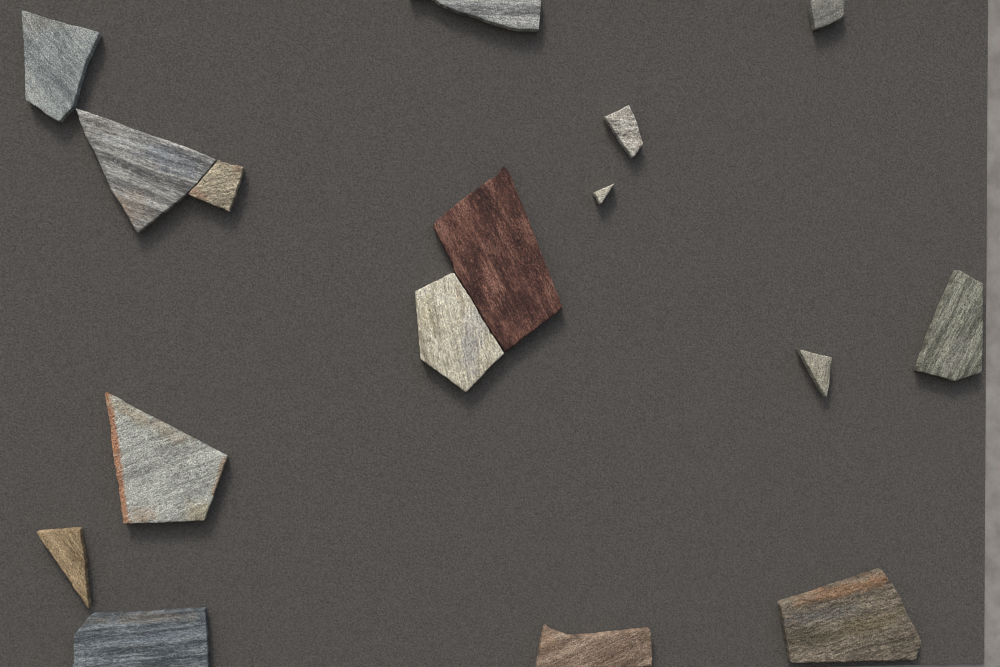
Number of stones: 16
